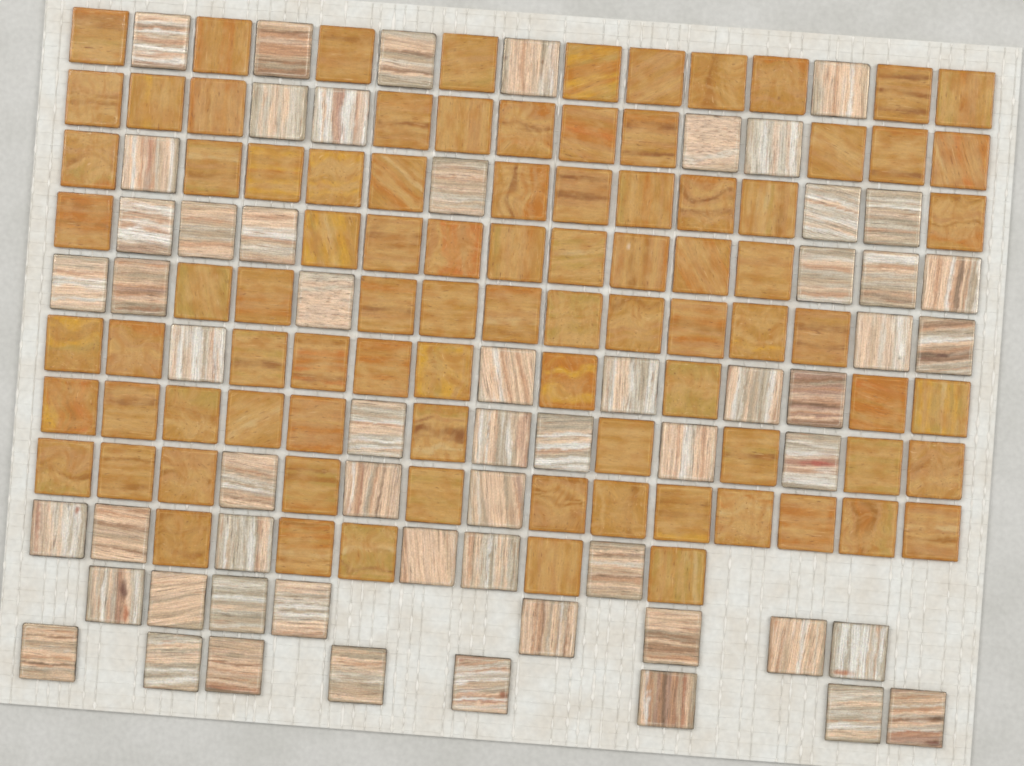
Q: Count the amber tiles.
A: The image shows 88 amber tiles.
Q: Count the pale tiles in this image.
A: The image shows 59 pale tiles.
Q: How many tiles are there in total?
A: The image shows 147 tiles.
